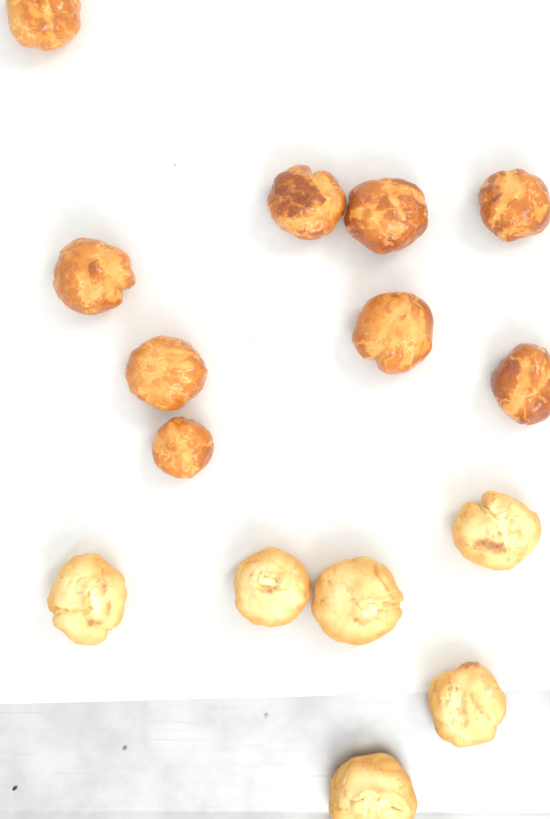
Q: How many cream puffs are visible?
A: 15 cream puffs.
